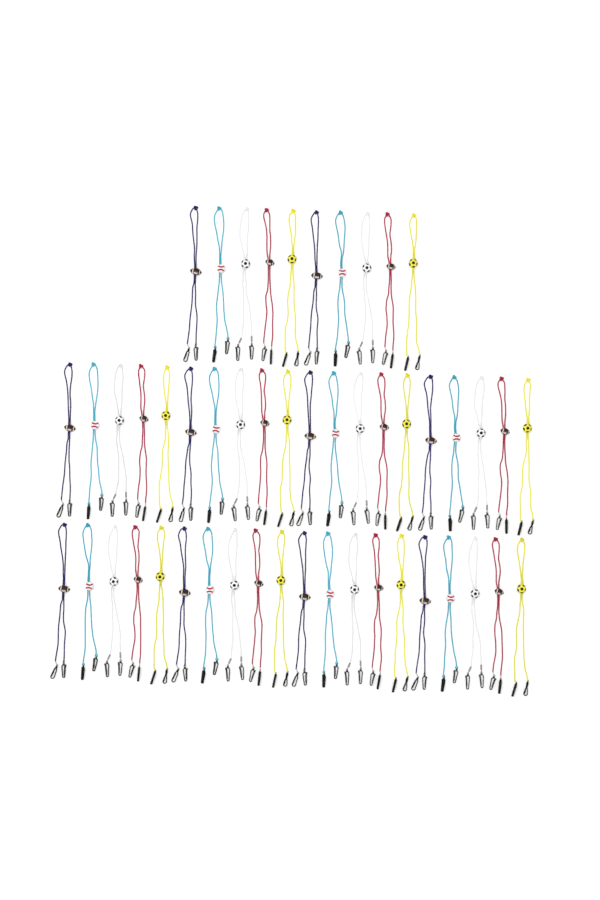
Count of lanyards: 50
